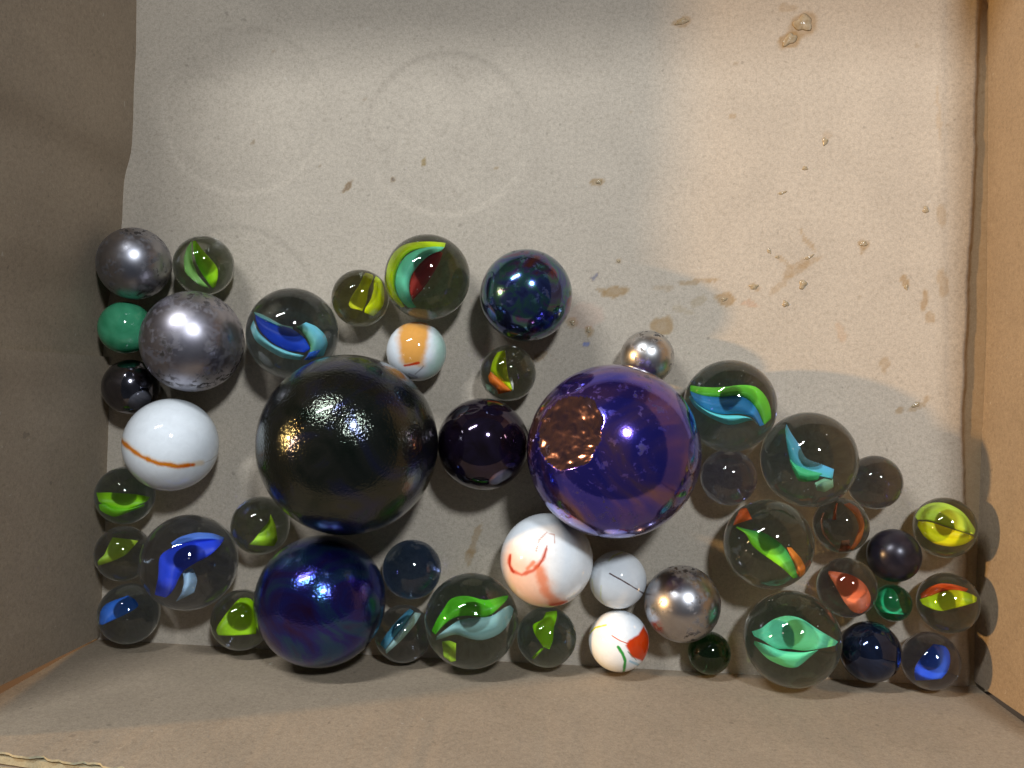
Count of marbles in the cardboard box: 46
